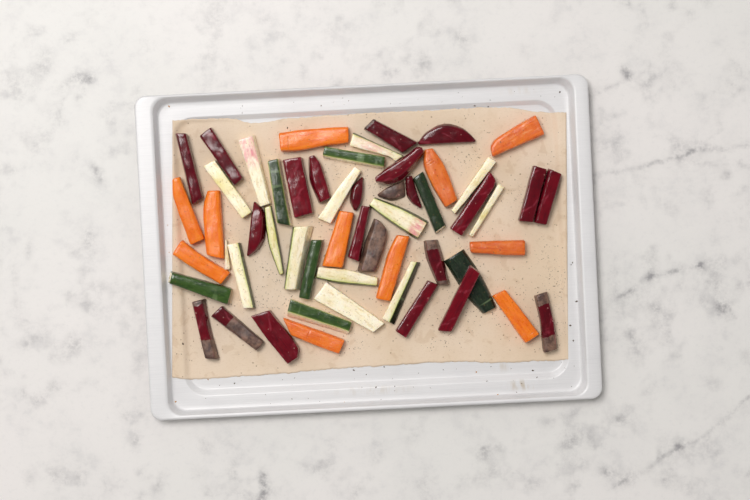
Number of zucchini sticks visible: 21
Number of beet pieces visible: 23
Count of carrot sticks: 11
